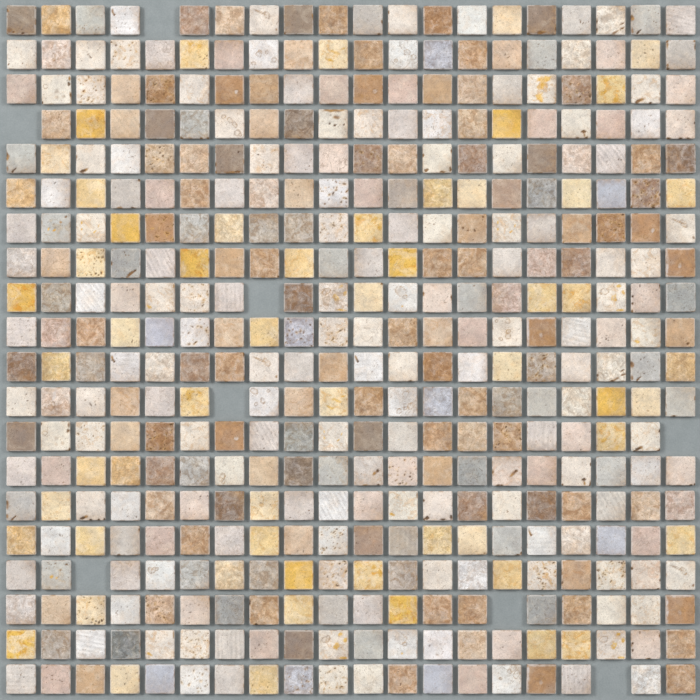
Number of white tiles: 159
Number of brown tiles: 122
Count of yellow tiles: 58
